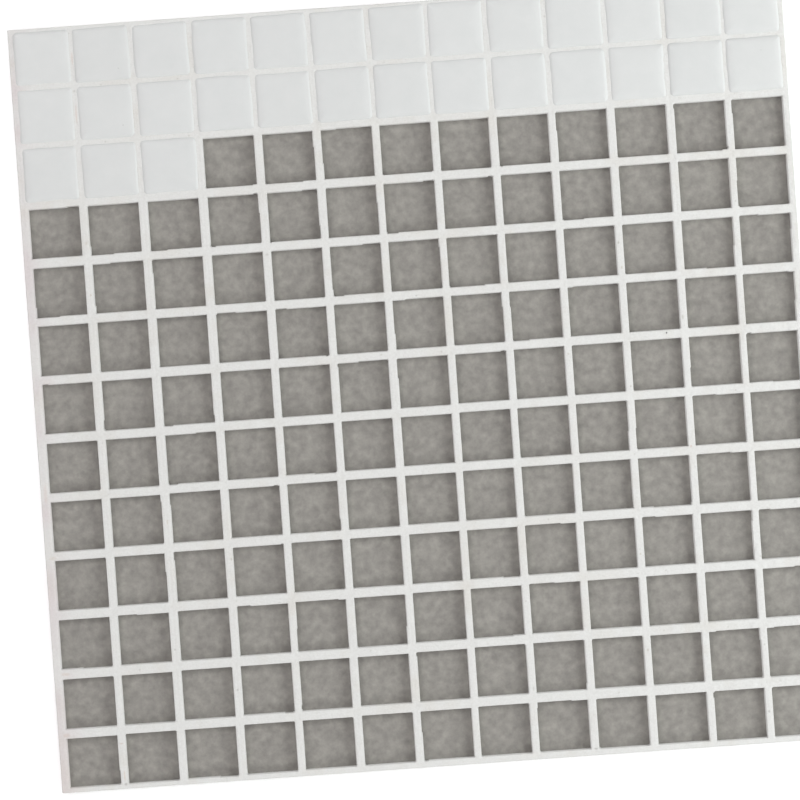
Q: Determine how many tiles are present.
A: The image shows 29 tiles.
